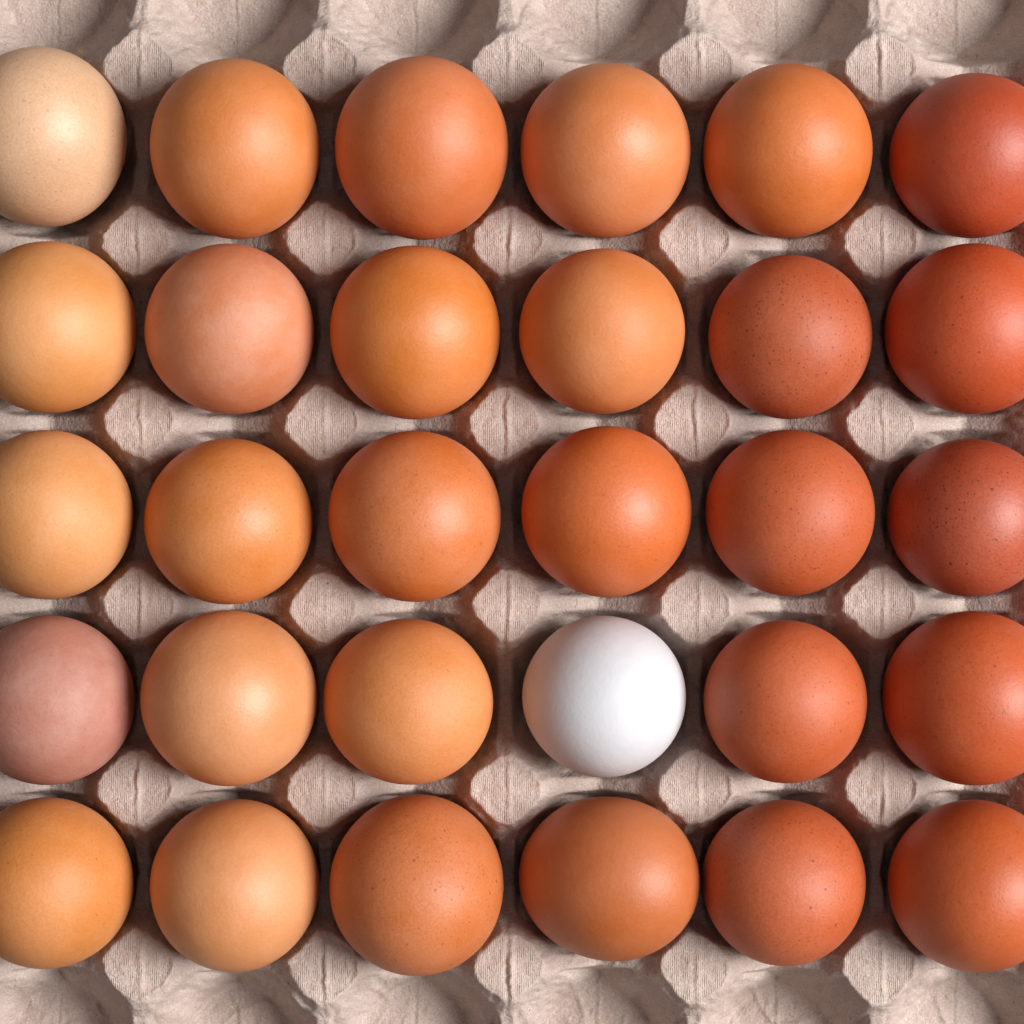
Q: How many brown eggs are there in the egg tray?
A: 29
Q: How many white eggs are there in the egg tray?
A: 1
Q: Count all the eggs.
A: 30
